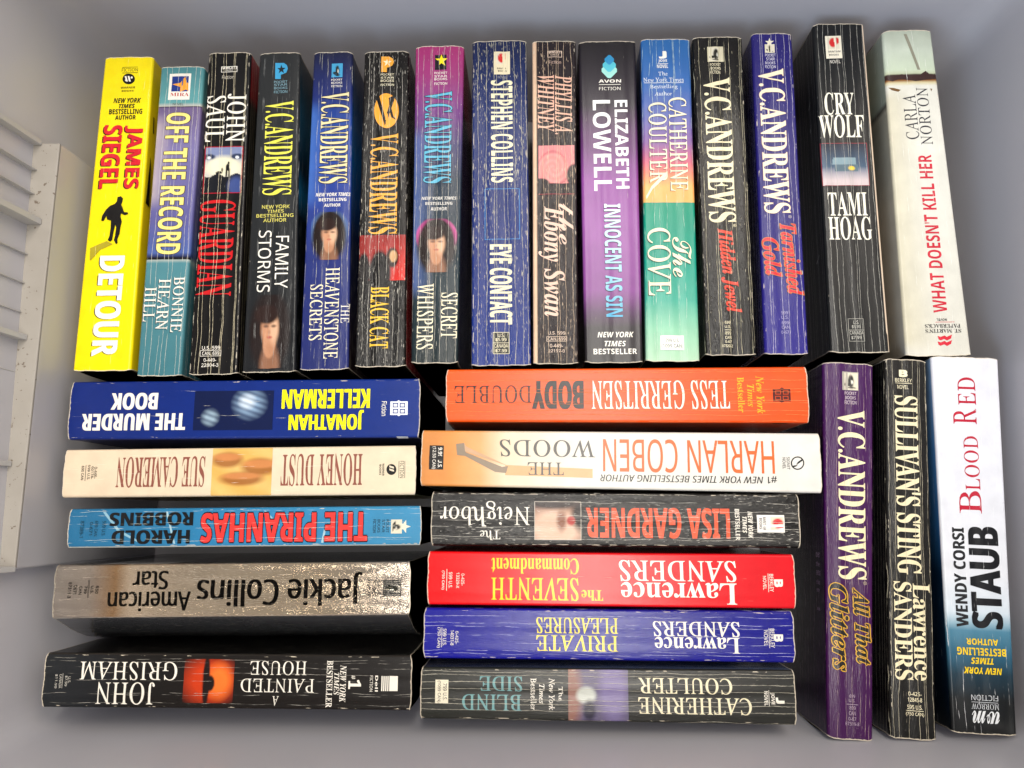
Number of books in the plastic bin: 29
